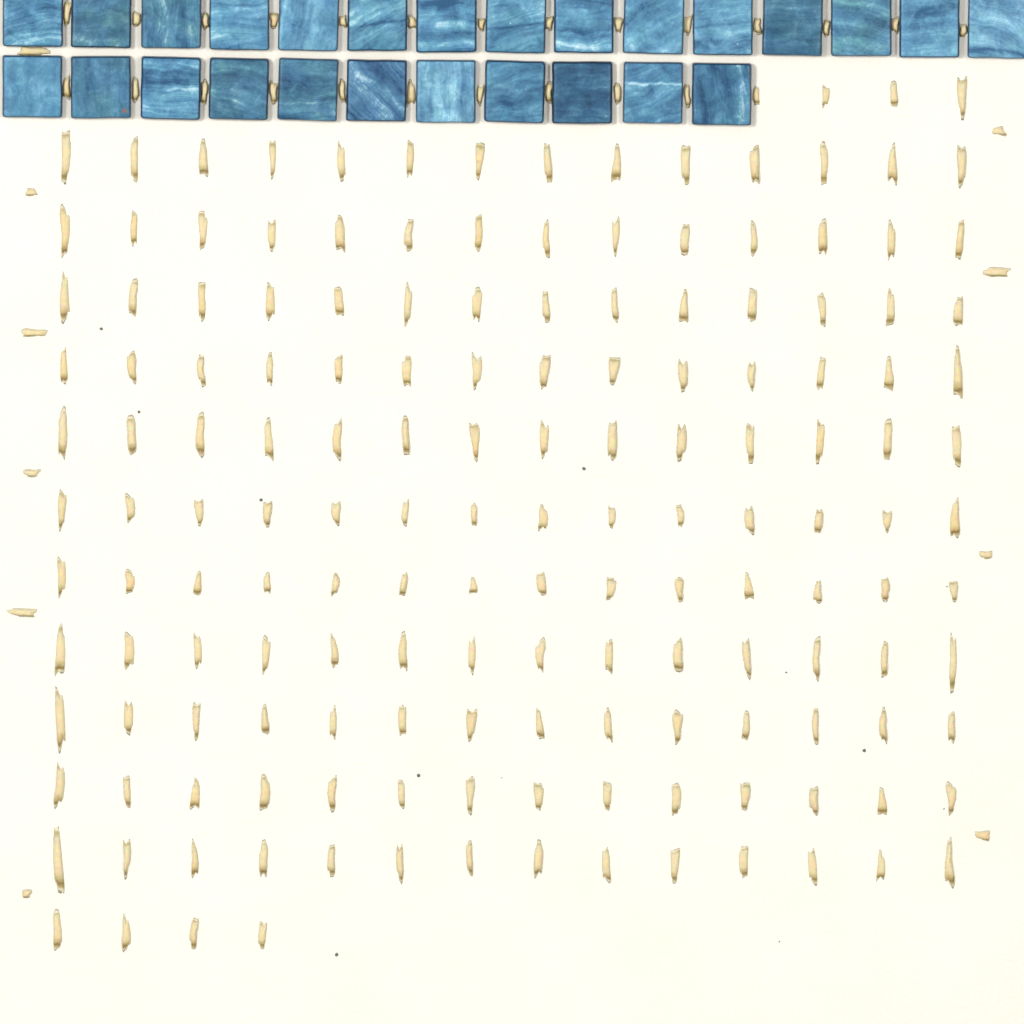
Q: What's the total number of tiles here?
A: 26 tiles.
